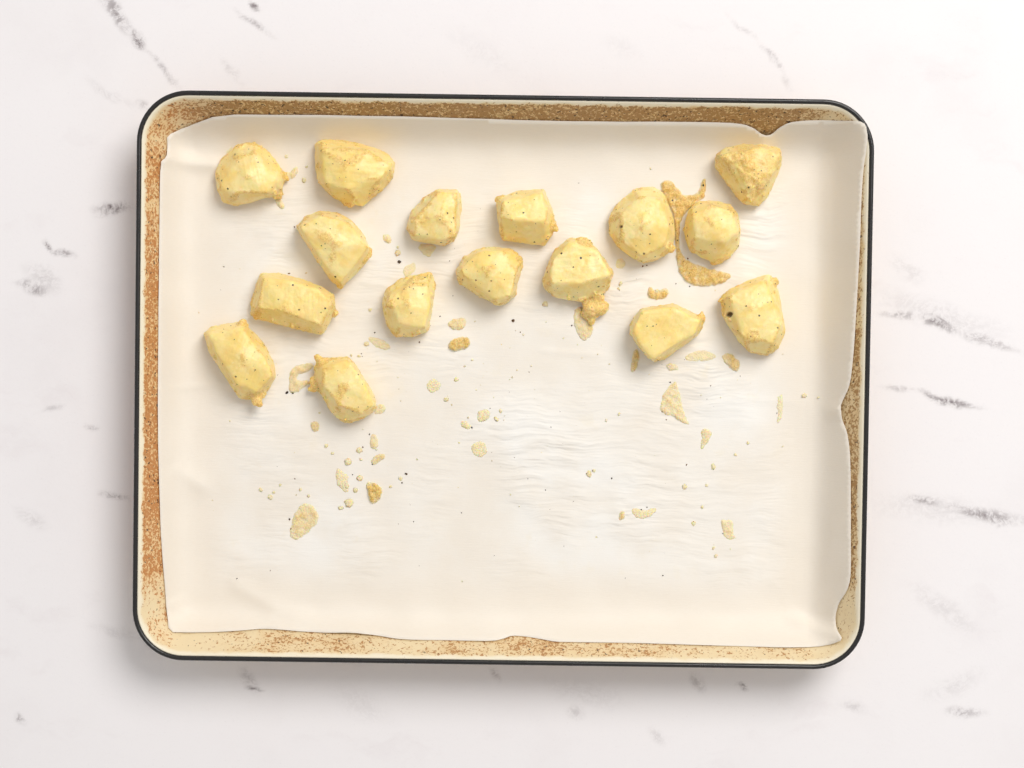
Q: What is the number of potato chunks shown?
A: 16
